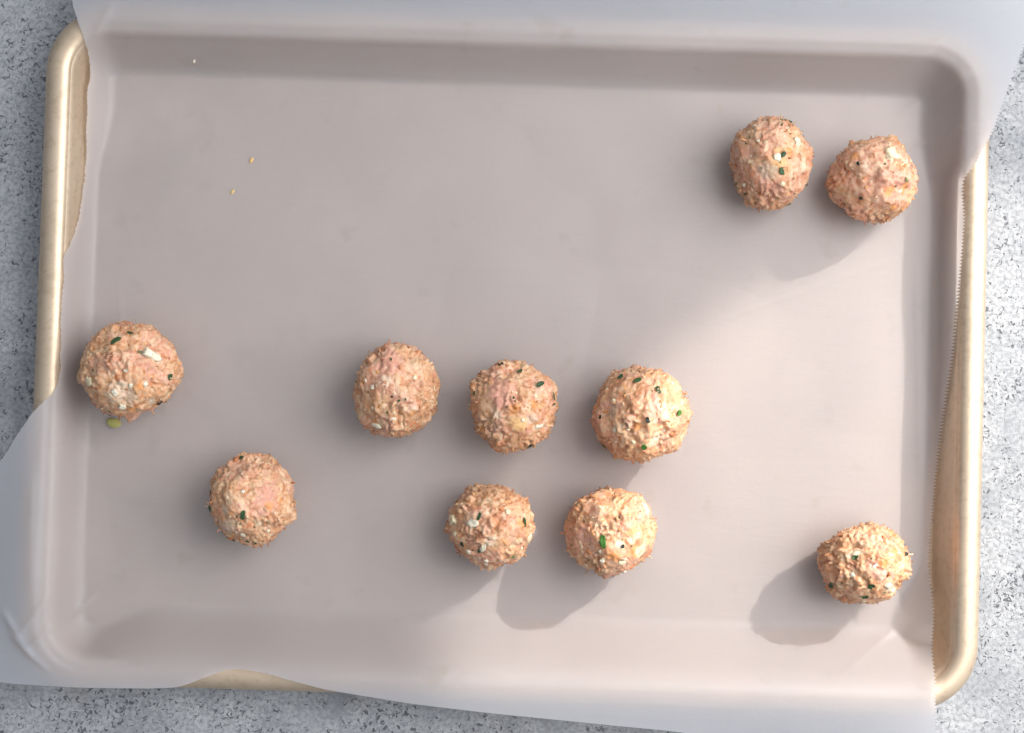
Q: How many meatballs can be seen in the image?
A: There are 10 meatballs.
